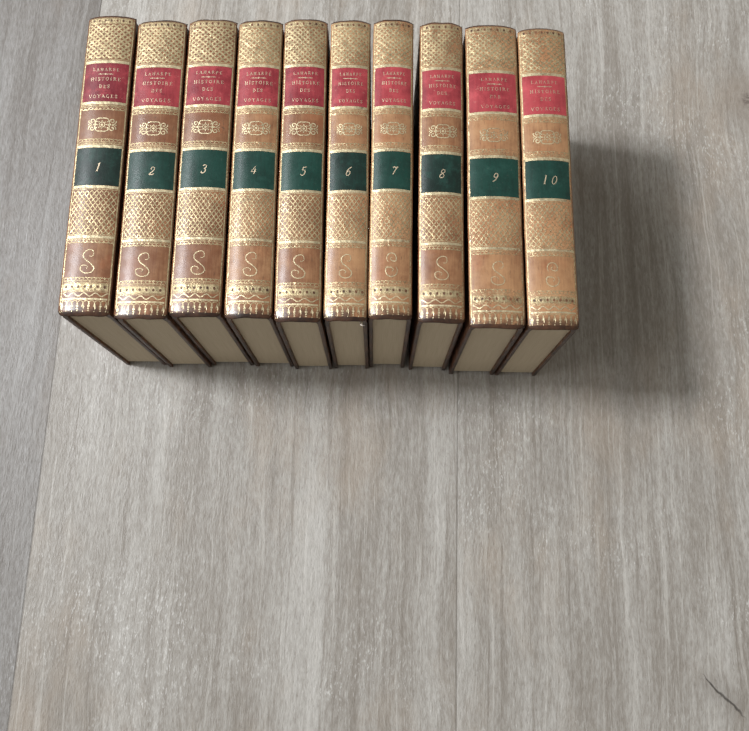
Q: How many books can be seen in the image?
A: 10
